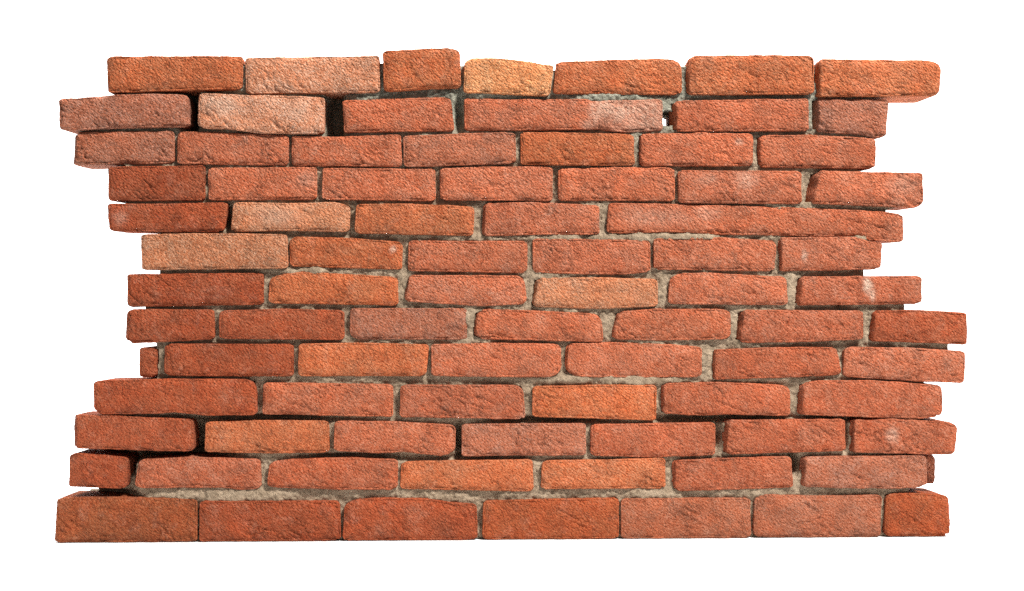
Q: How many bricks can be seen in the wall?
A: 85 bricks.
